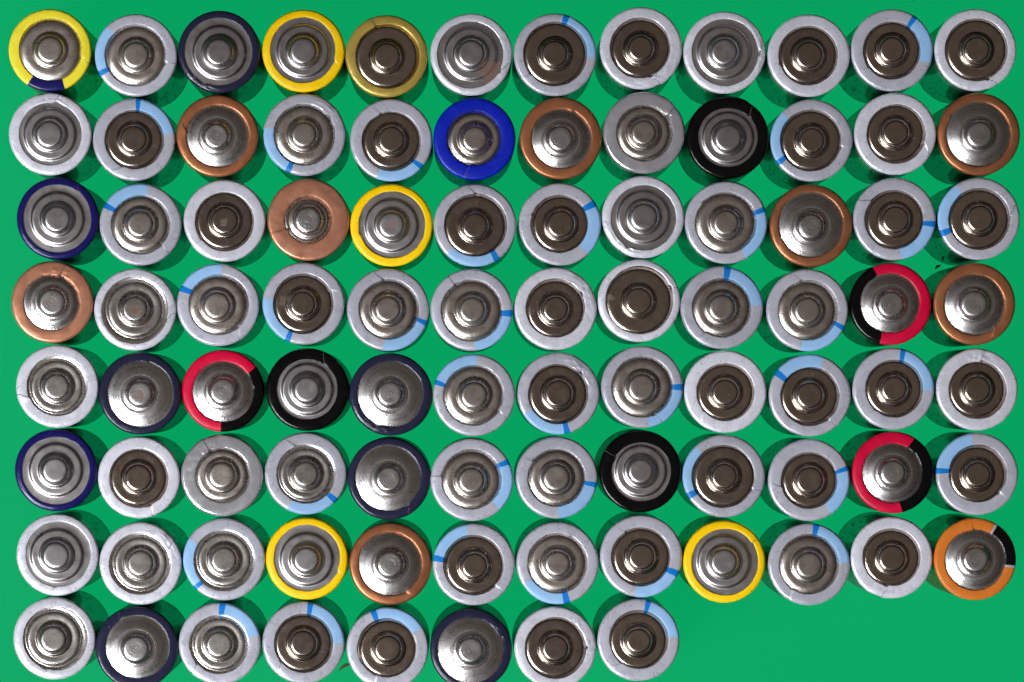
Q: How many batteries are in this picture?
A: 92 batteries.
